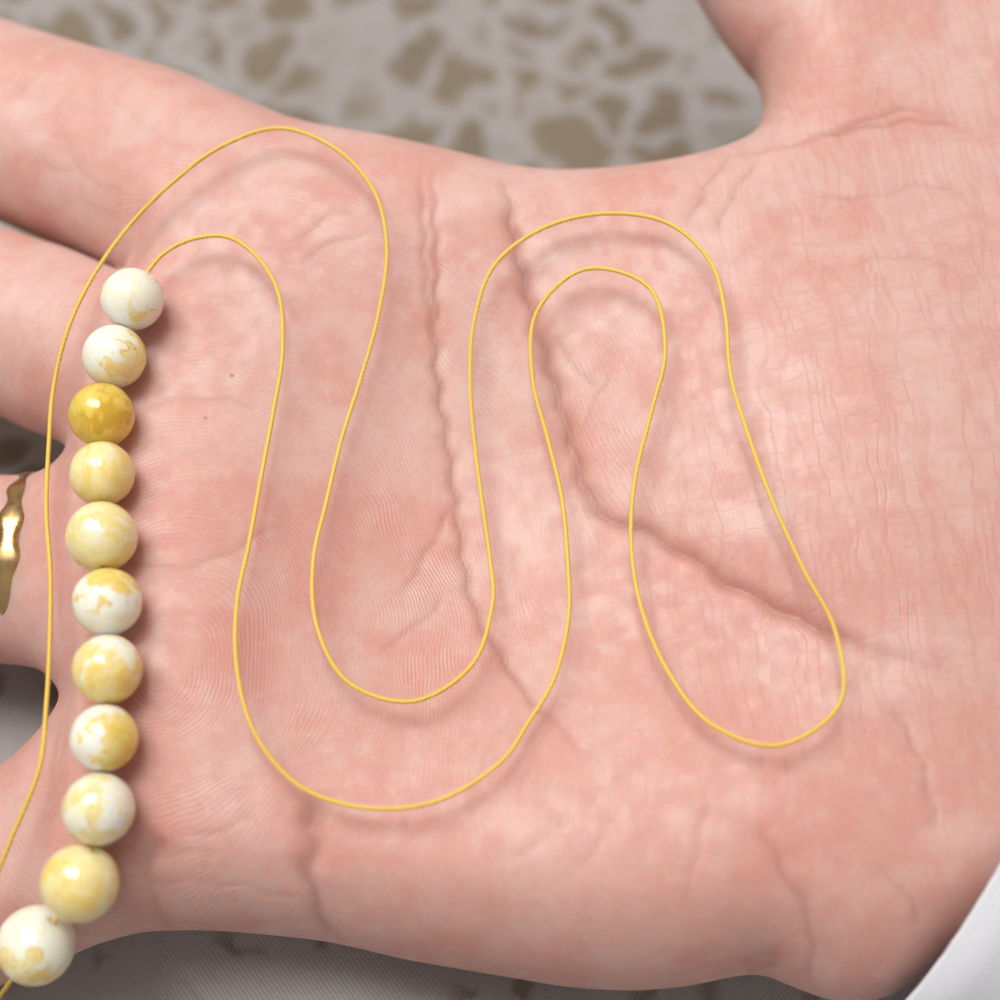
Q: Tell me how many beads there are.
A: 11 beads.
